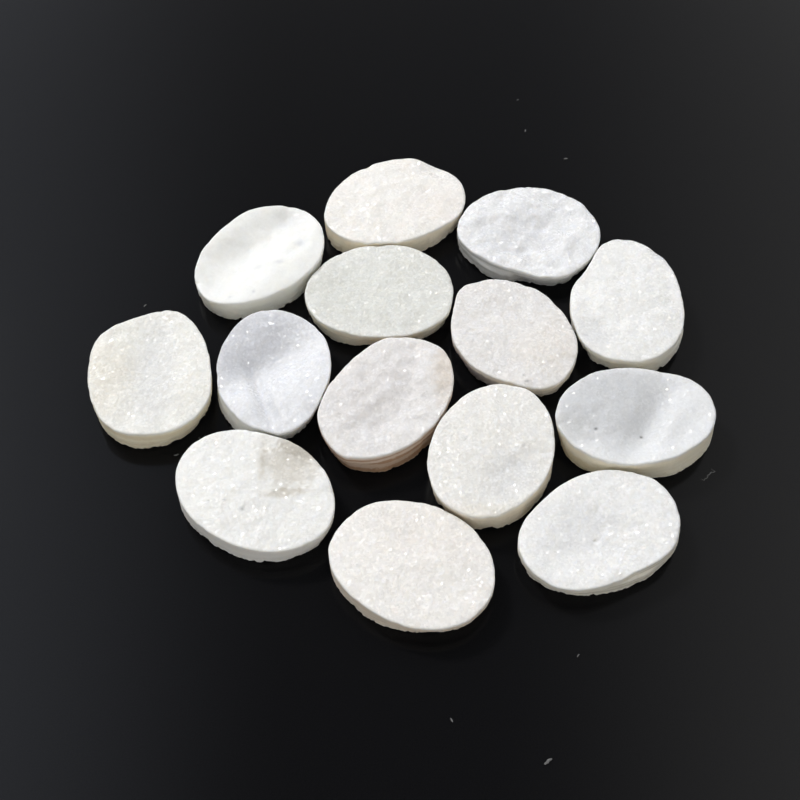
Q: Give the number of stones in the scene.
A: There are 14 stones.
